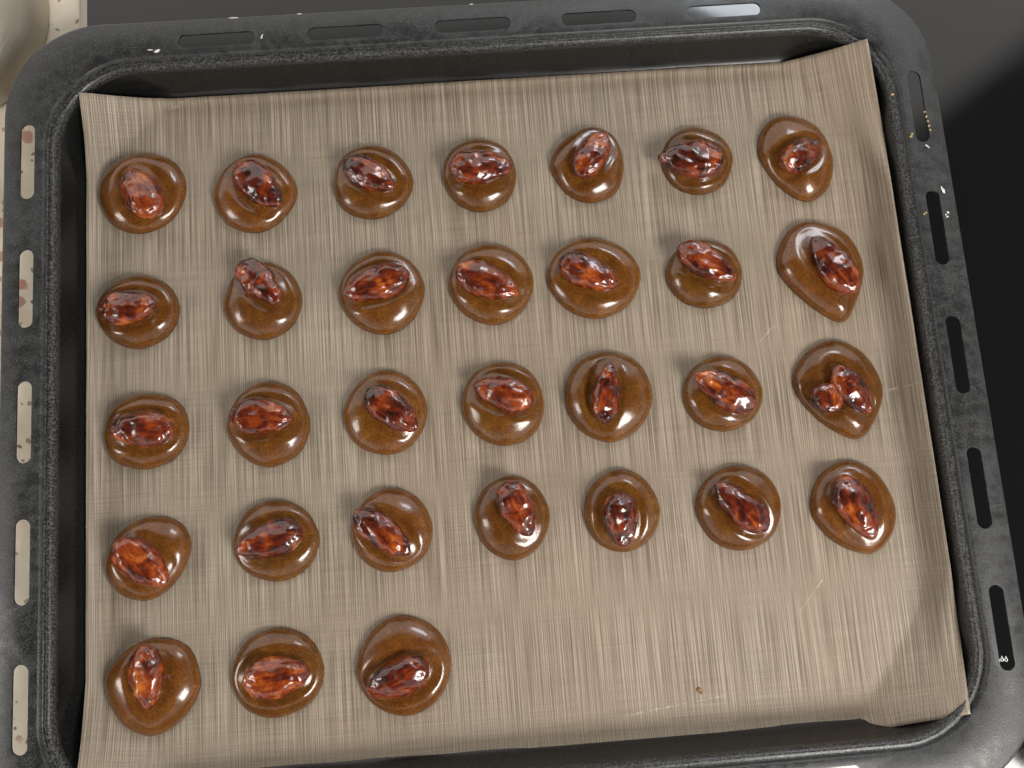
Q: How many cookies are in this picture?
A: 31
